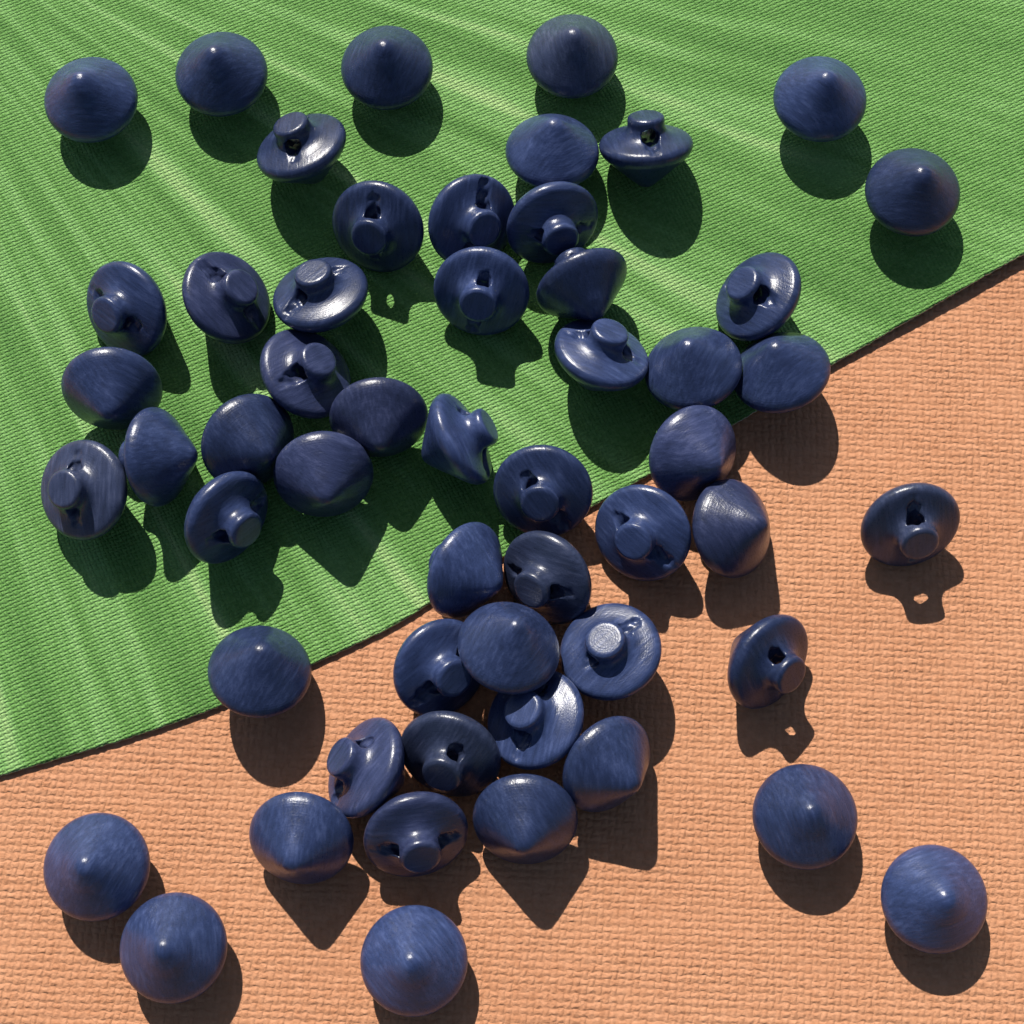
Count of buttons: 54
